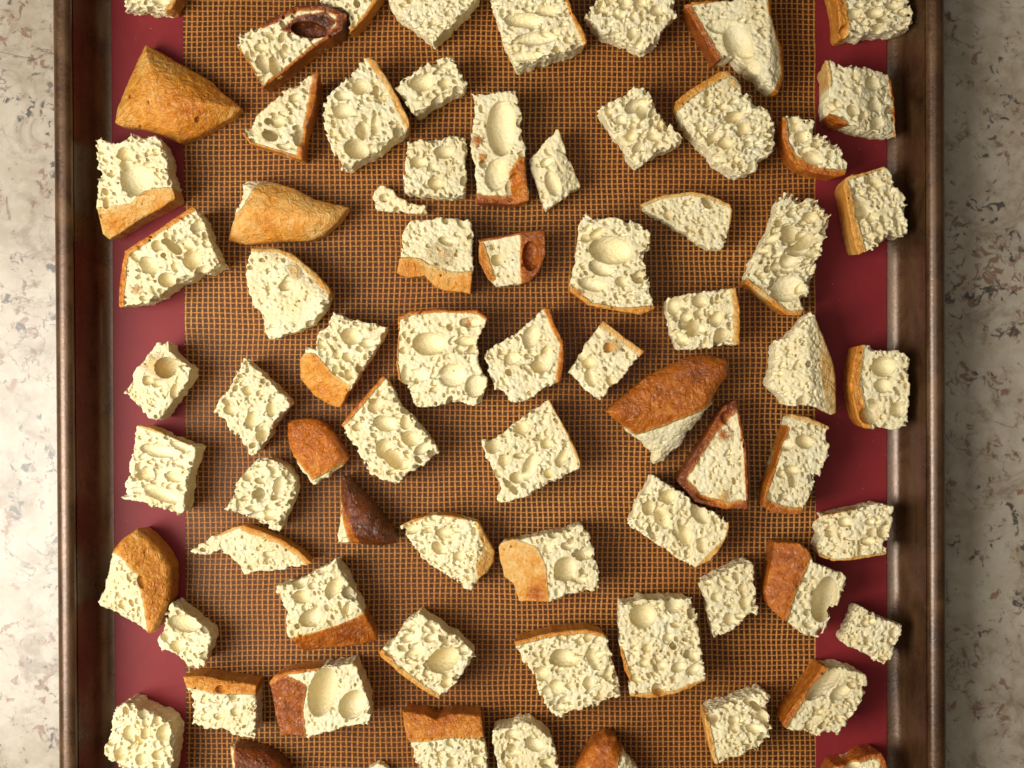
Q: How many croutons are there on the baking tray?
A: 73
